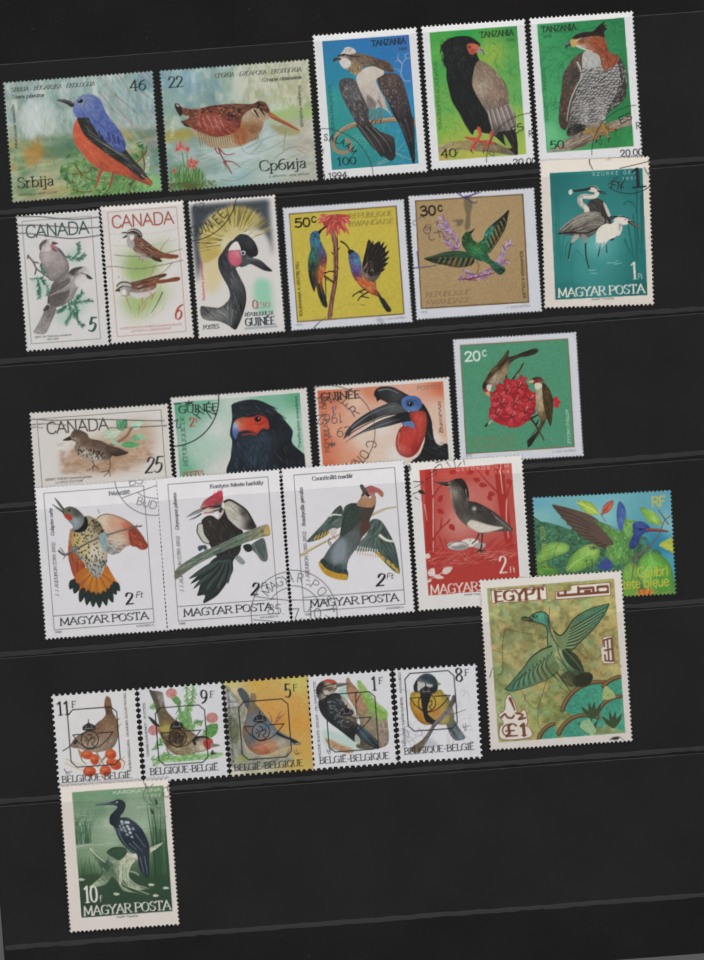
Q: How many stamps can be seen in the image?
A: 27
